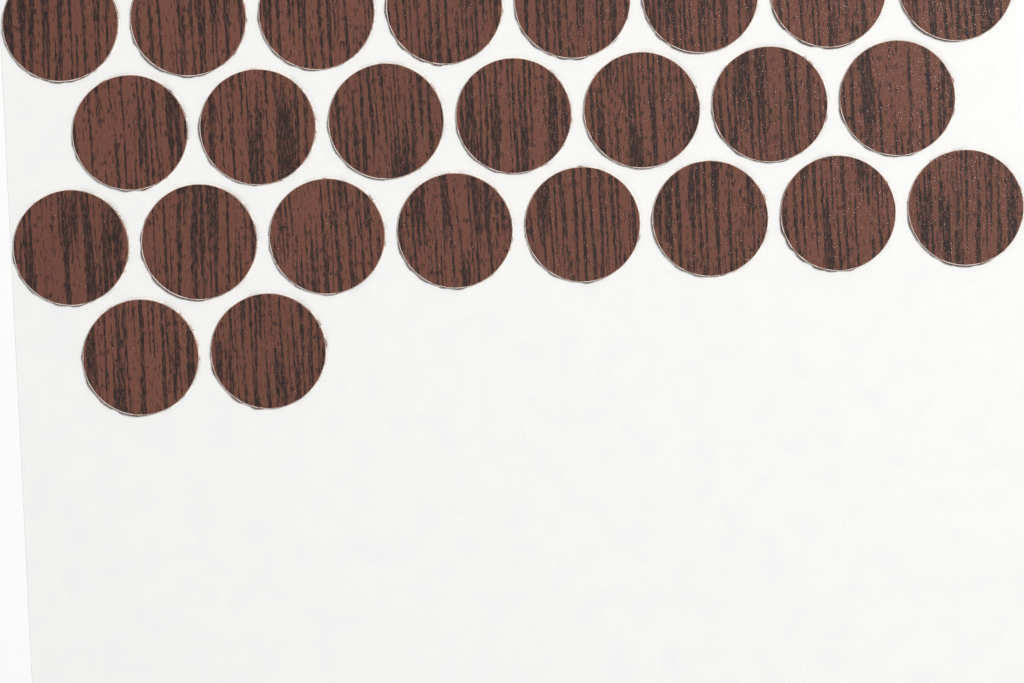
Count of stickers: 25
